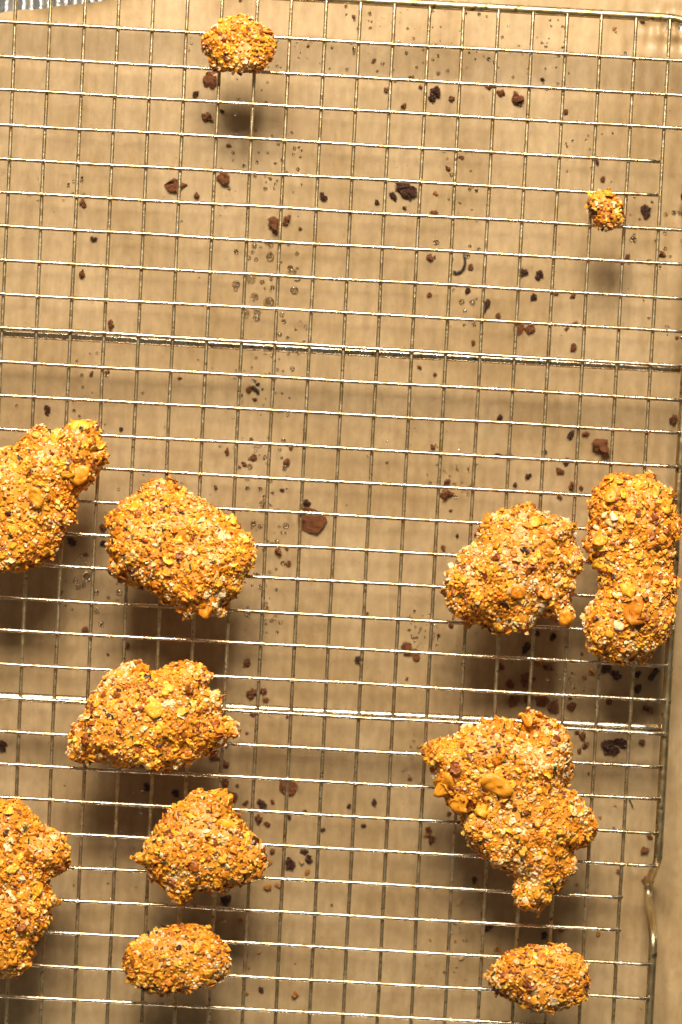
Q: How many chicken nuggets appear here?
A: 12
